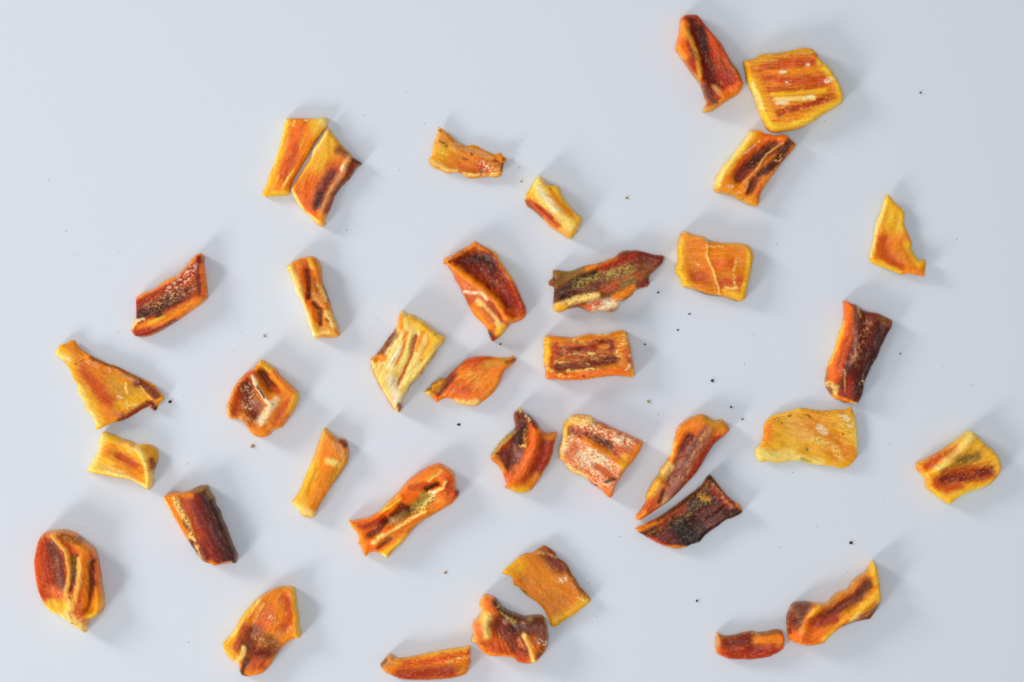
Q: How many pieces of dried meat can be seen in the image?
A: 36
